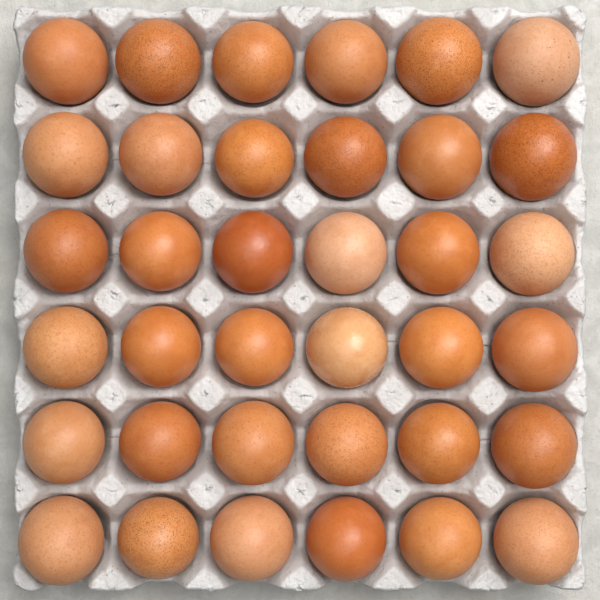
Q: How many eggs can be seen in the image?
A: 36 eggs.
